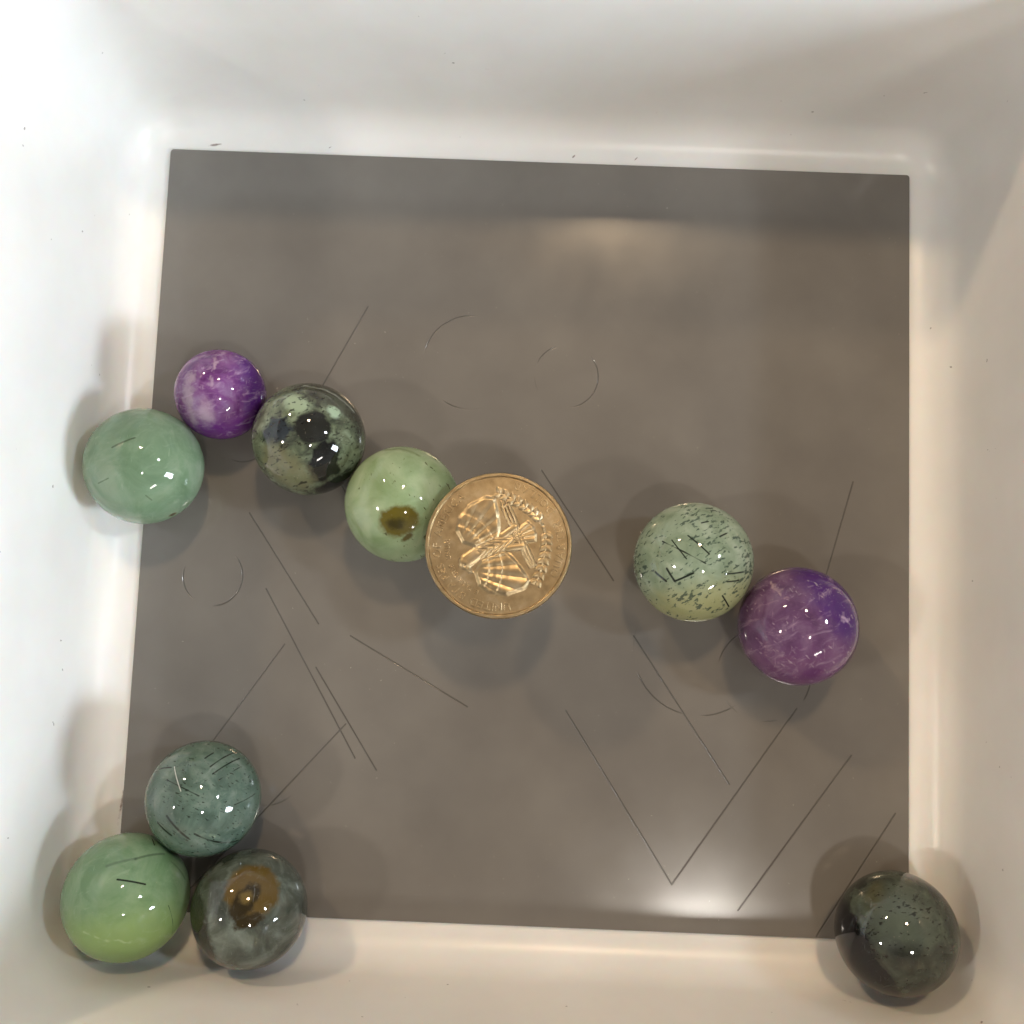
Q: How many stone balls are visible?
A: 10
